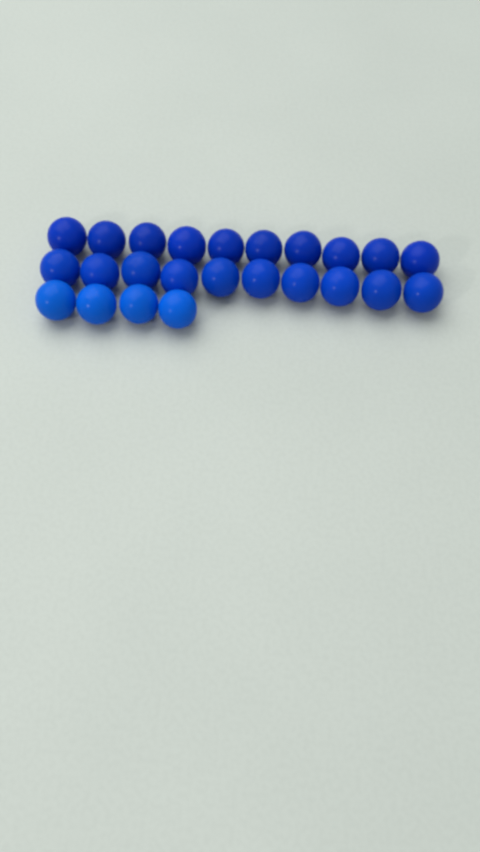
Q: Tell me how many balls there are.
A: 24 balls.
